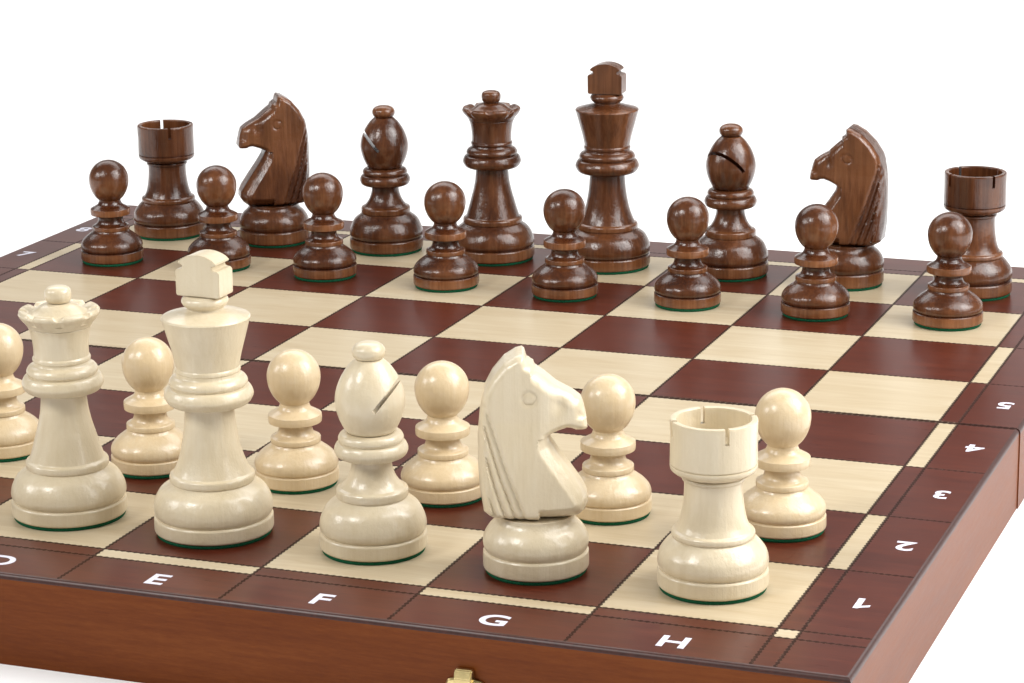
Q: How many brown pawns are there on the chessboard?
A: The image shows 8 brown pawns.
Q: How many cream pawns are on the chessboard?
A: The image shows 6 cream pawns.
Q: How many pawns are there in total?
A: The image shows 14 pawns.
